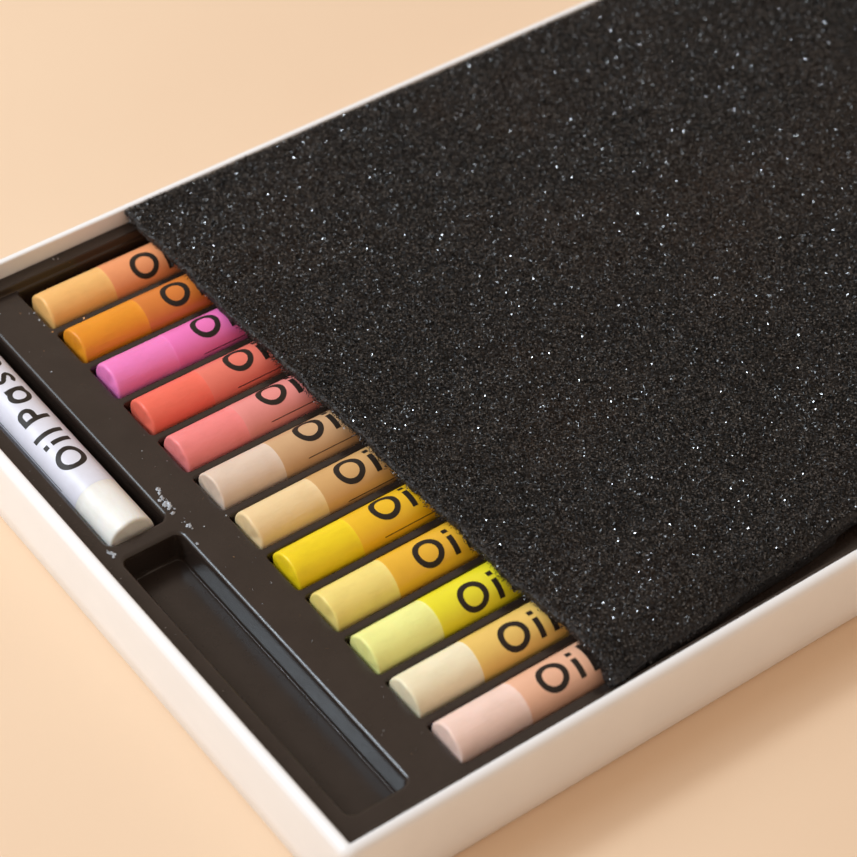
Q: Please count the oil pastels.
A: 13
